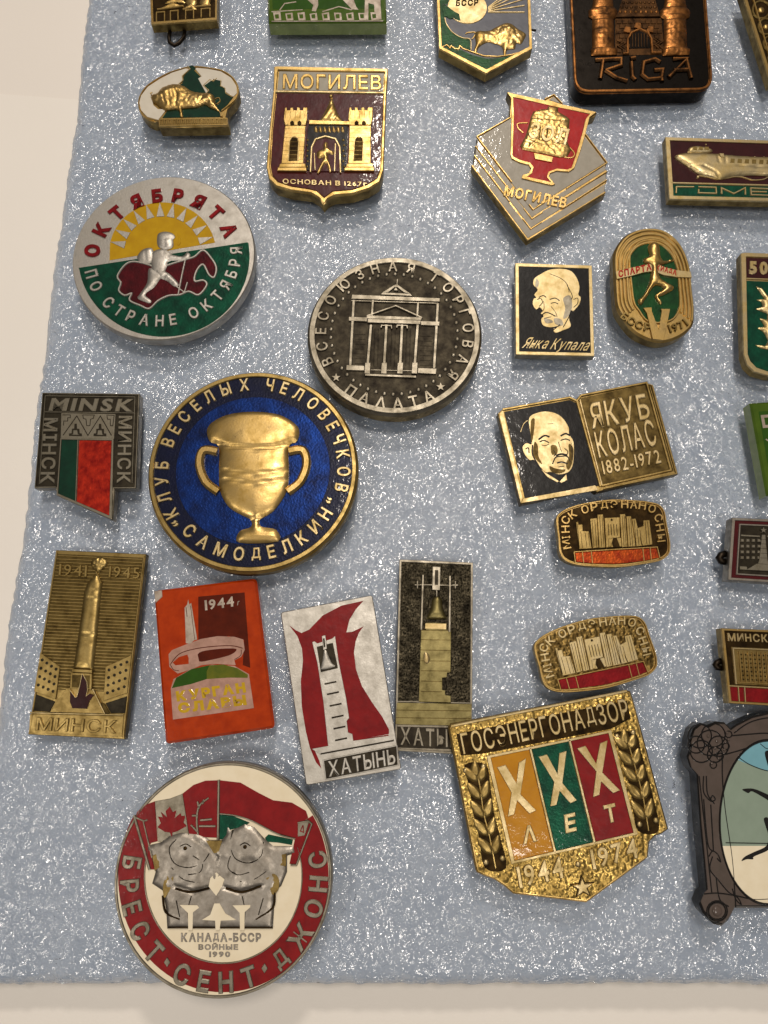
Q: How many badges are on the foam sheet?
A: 29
